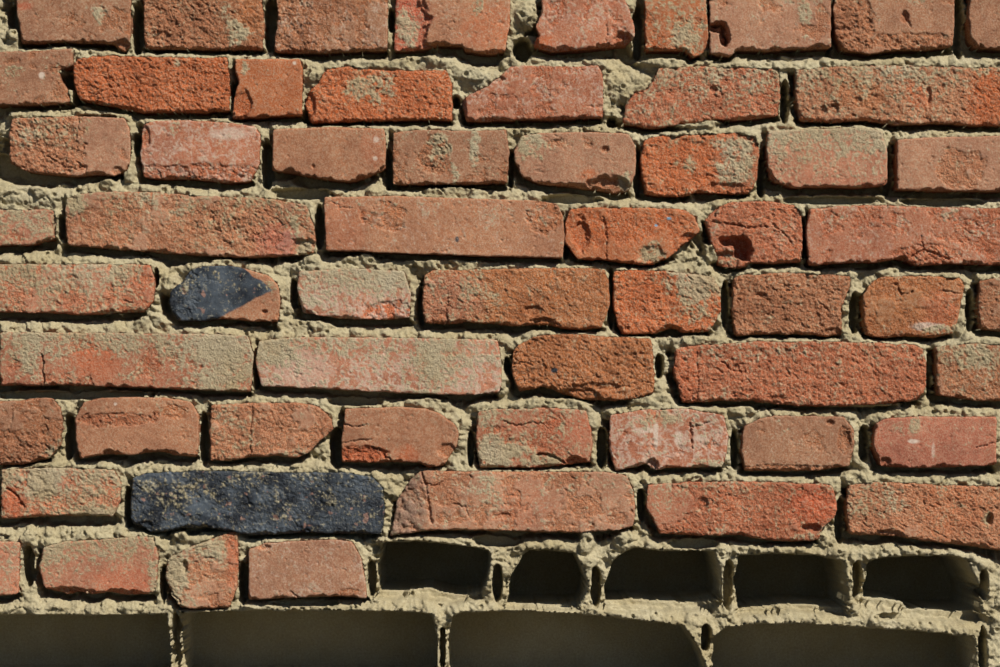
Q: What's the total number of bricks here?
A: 60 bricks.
